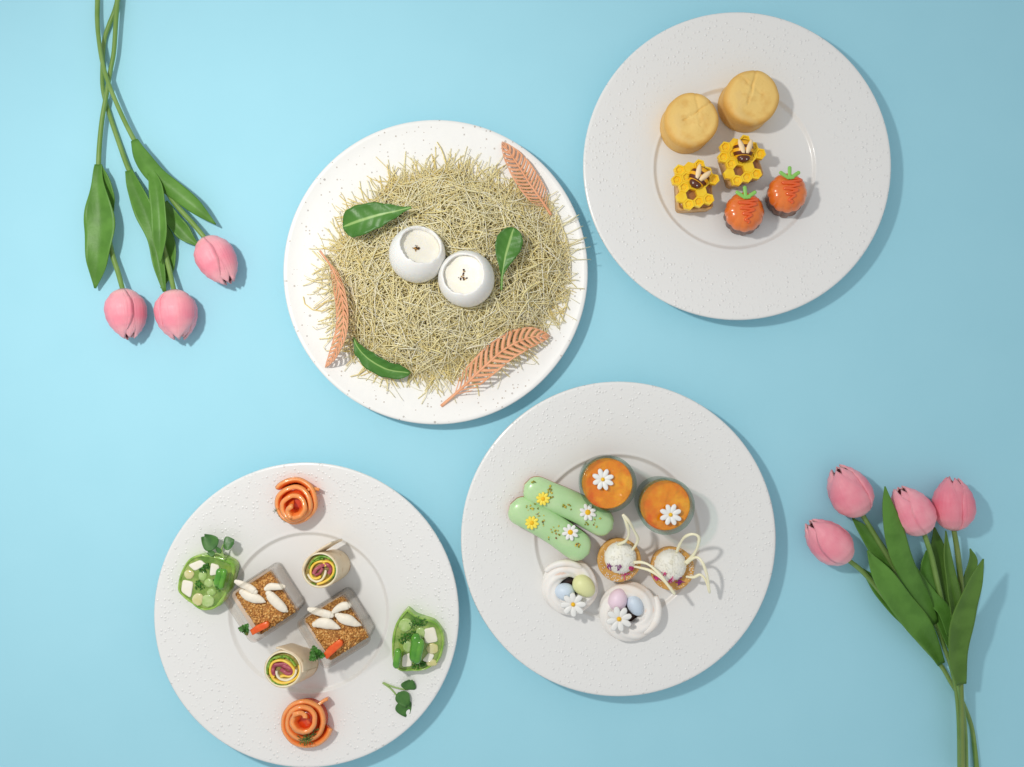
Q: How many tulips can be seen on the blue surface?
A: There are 7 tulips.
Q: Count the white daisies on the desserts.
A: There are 6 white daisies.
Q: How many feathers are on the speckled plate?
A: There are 3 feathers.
